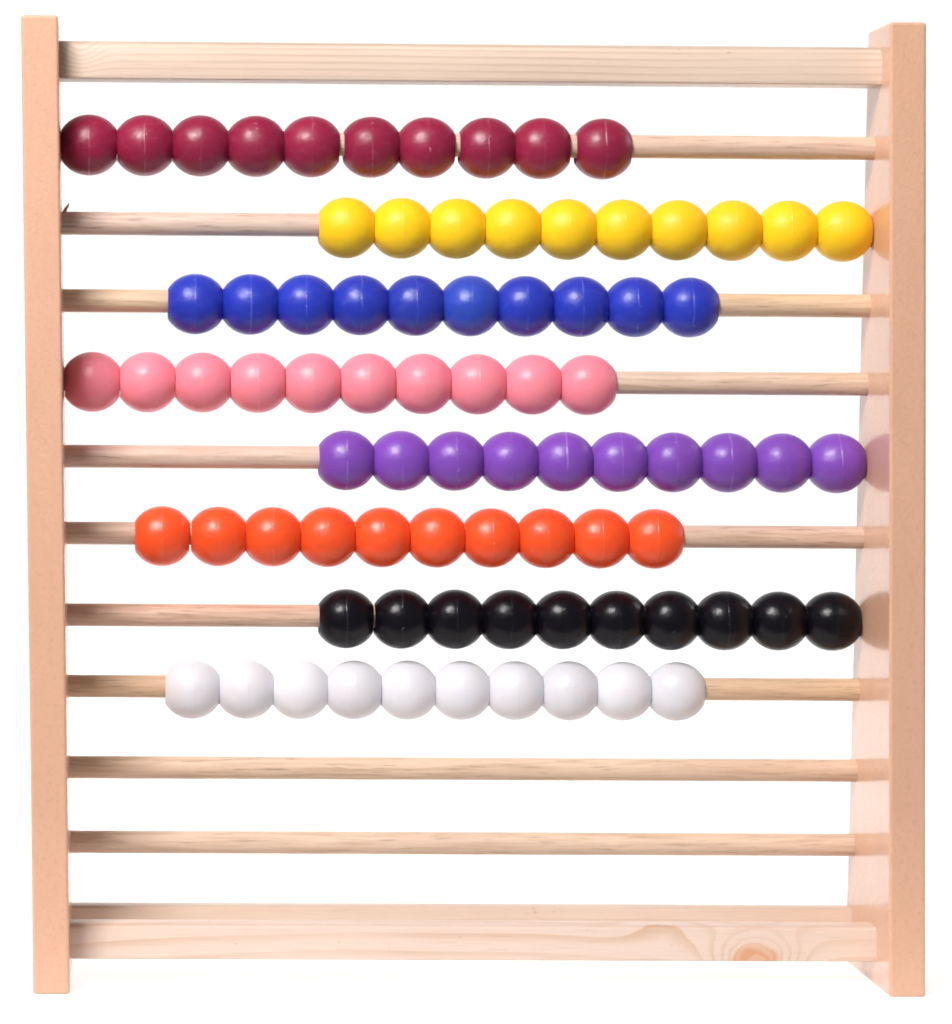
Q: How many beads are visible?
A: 80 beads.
